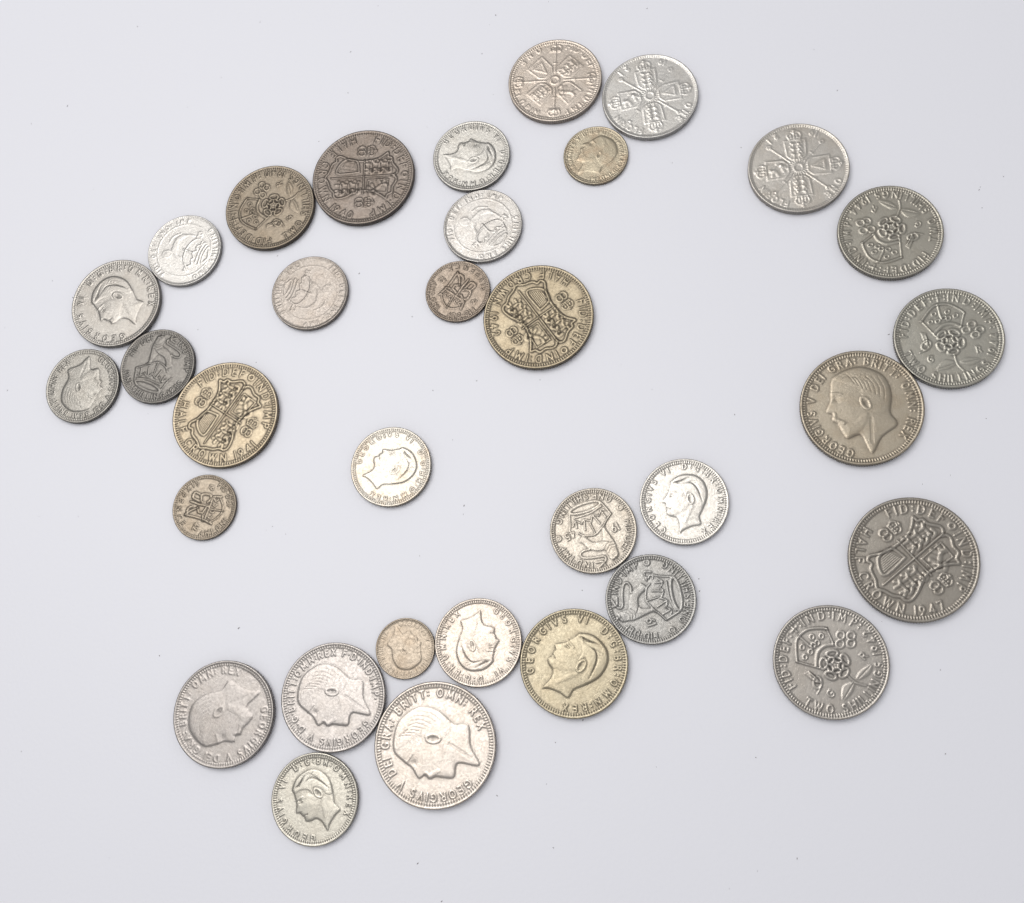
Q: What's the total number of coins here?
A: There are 33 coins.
